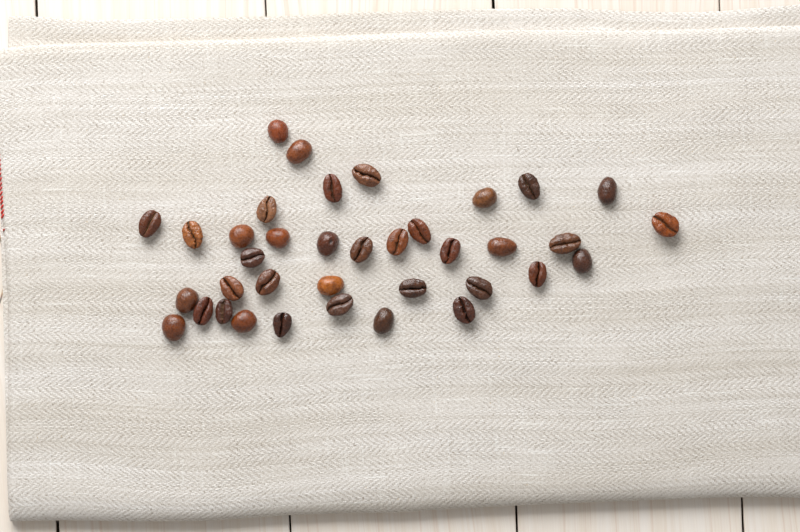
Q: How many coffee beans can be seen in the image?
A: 37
